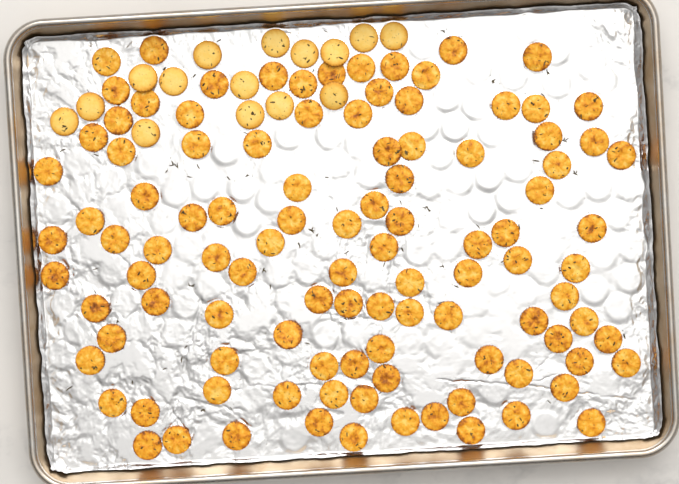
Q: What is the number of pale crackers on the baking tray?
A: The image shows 15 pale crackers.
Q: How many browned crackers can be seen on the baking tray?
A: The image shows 105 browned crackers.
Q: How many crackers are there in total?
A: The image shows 120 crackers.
